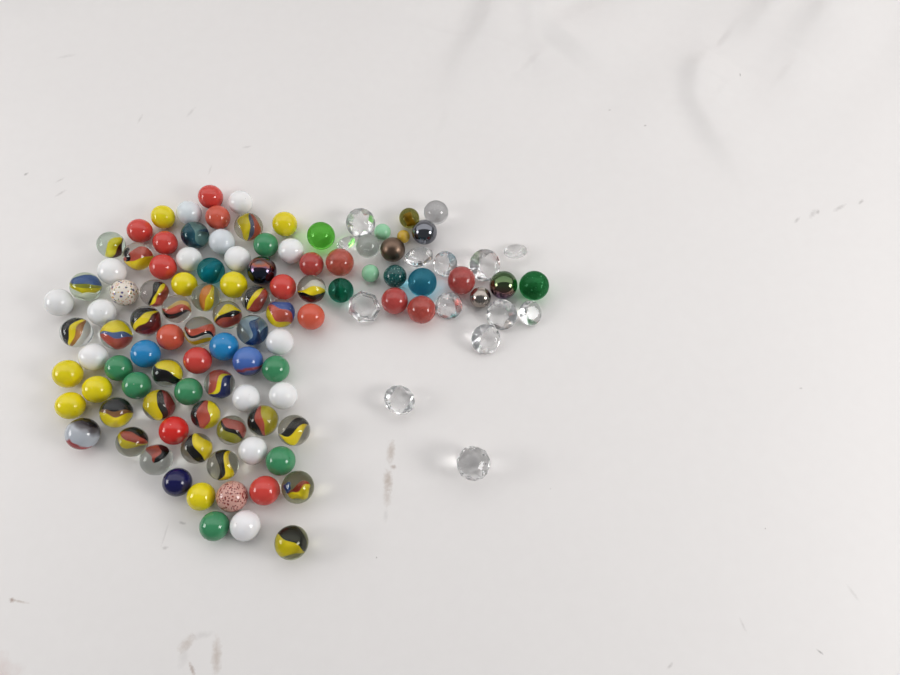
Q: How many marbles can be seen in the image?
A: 101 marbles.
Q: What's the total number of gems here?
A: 13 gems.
